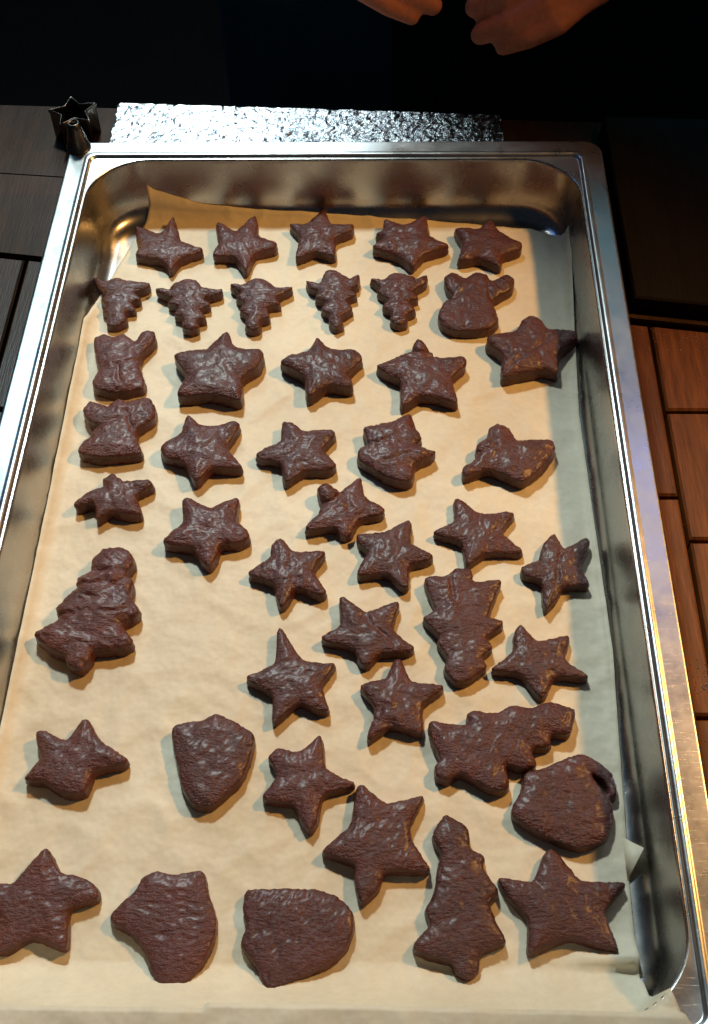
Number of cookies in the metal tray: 45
